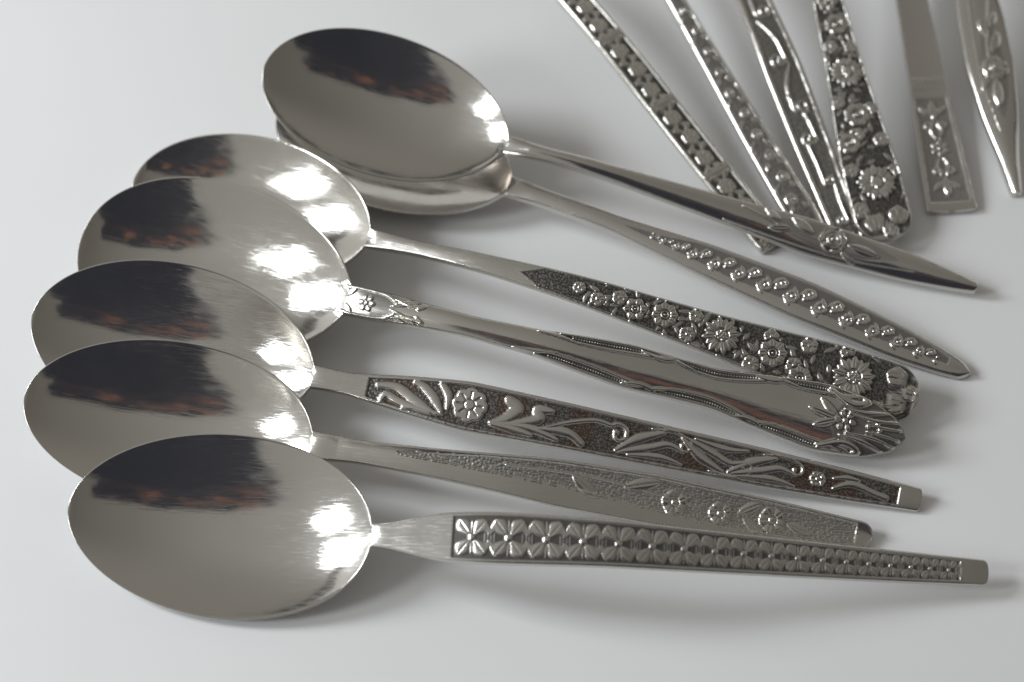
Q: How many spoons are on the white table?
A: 13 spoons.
